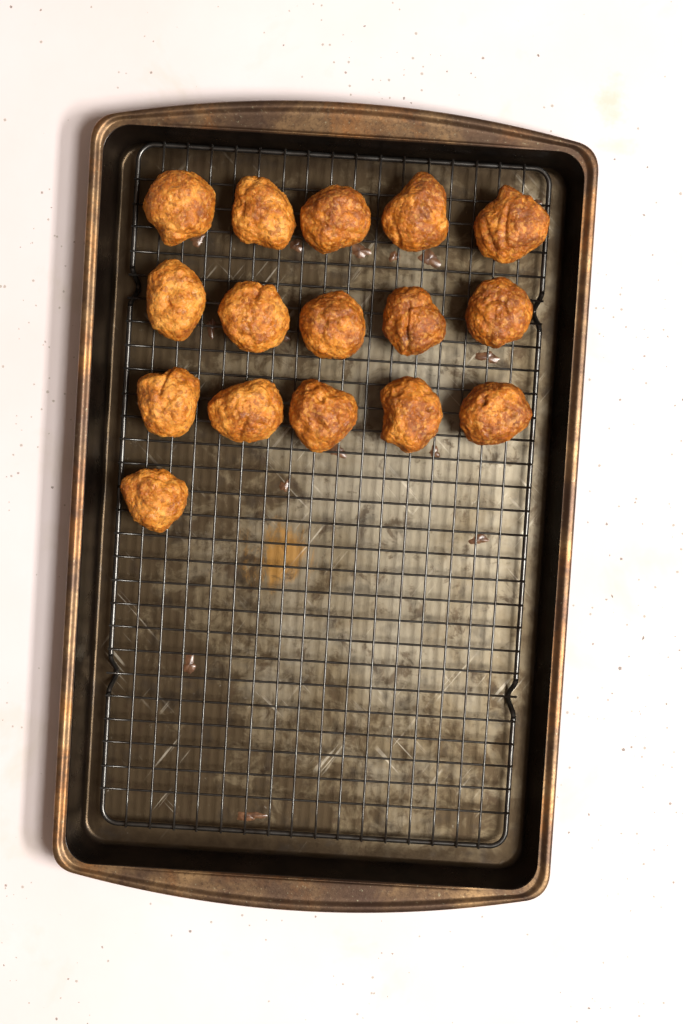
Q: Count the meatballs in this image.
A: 16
